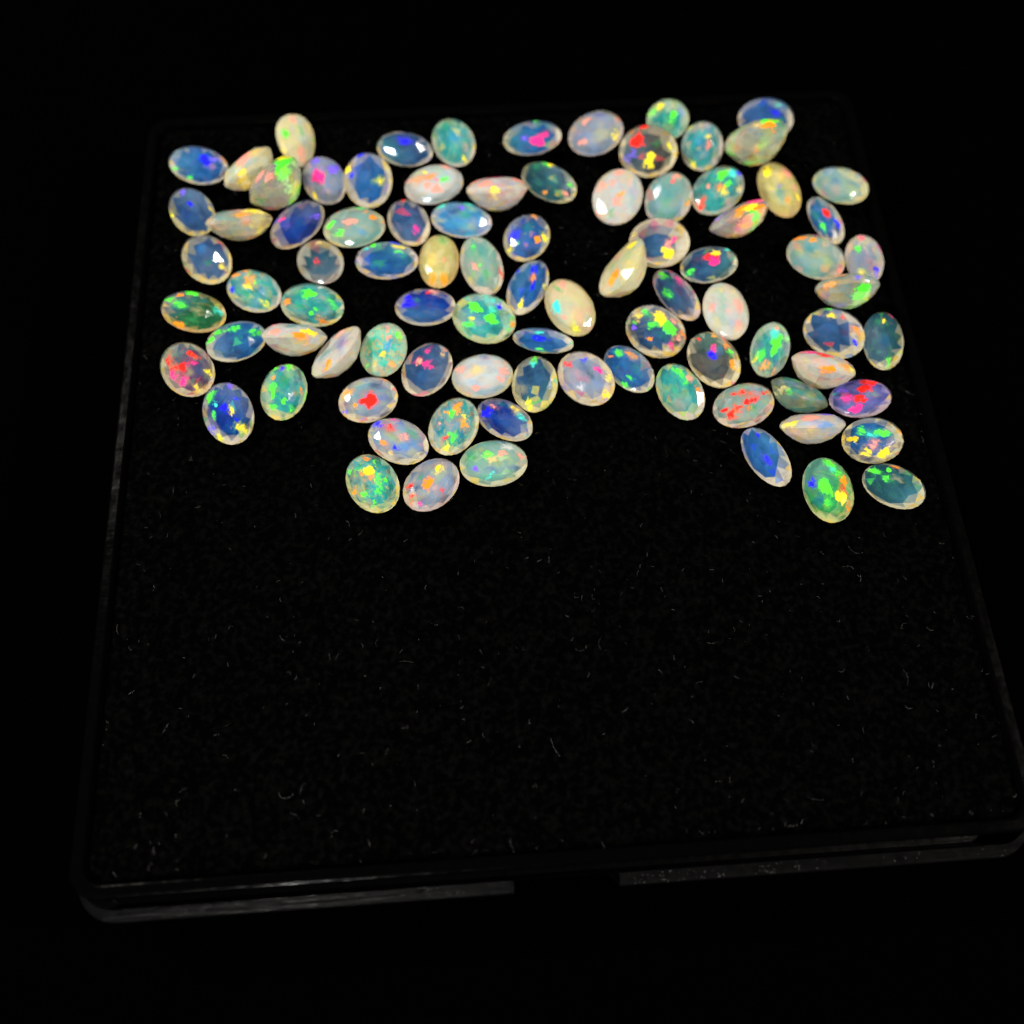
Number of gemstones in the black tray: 87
